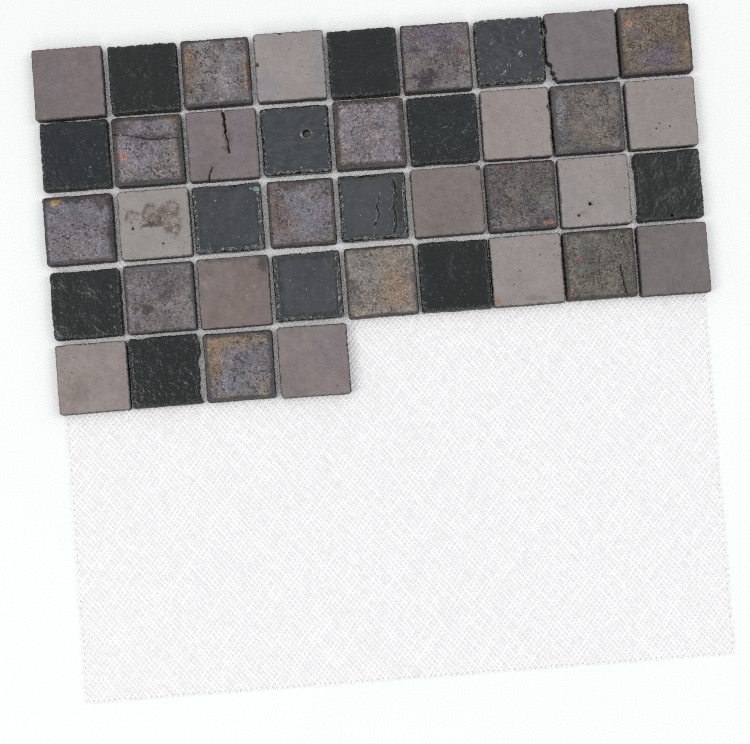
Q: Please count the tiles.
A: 40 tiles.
